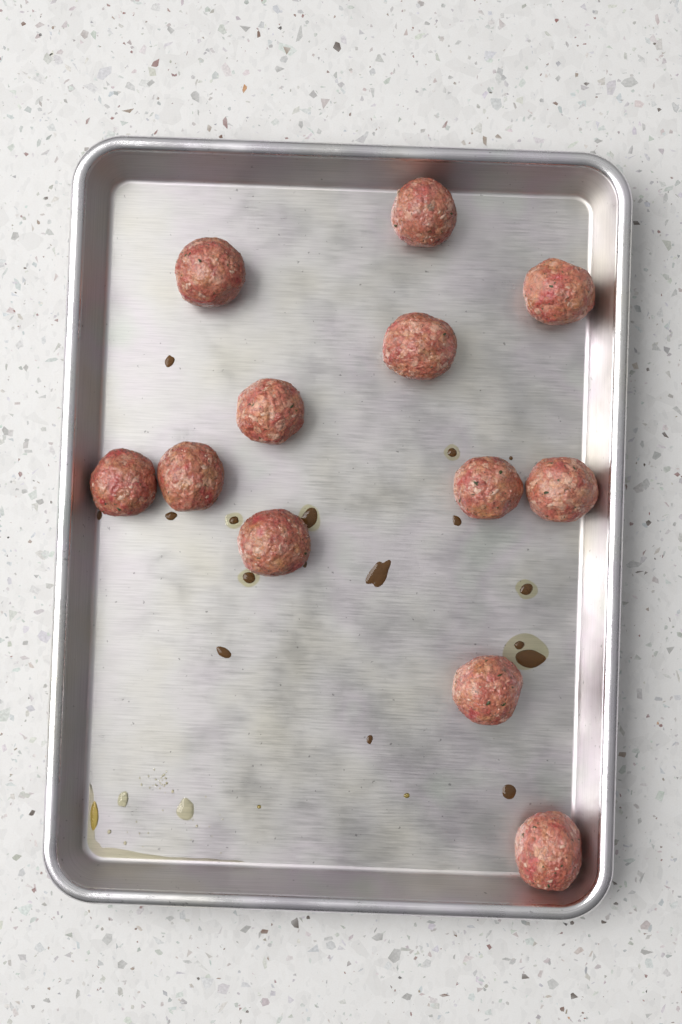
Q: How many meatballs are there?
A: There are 12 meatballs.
